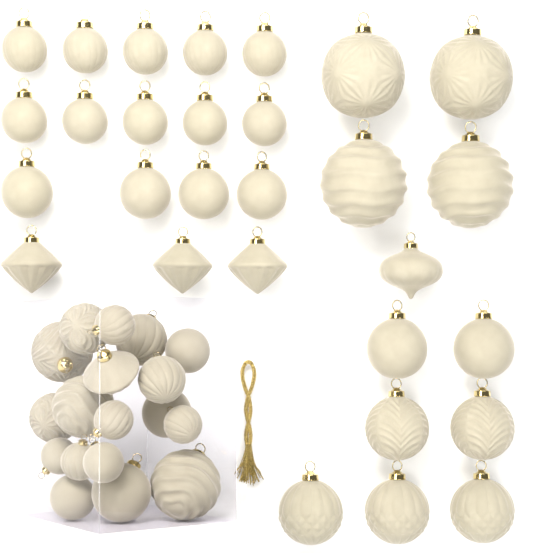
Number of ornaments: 47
